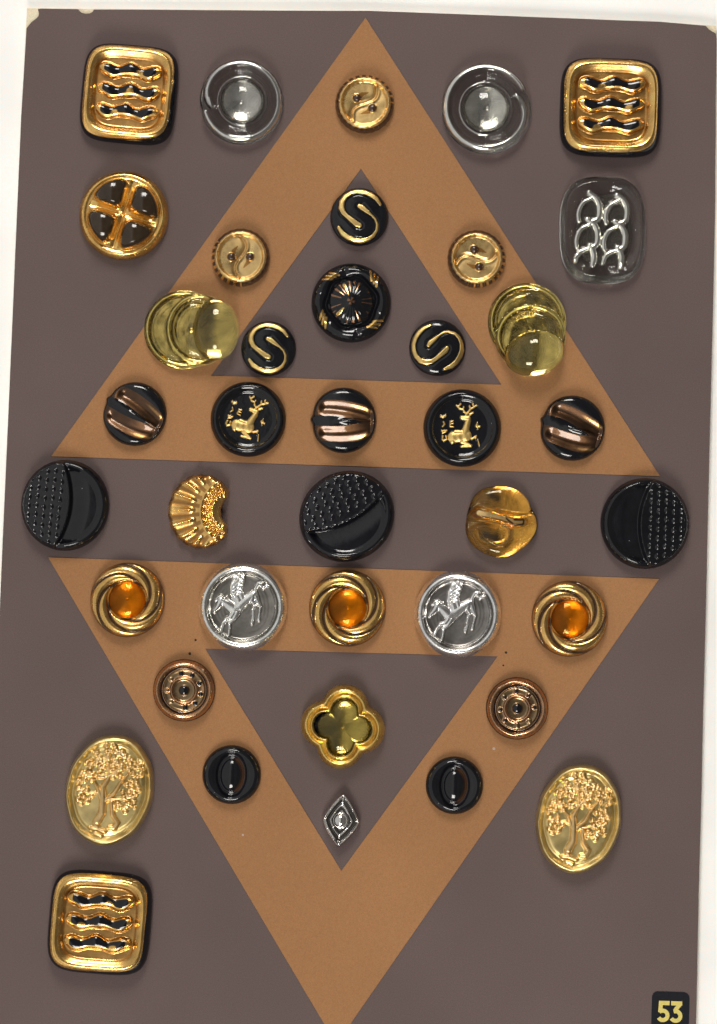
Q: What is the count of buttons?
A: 39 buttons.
